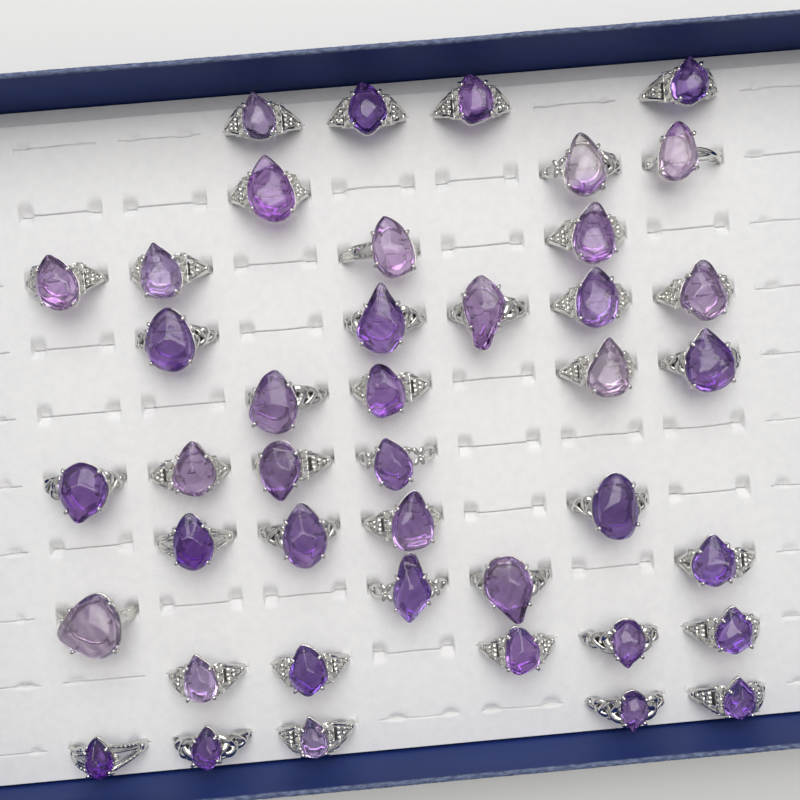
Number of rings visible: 42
